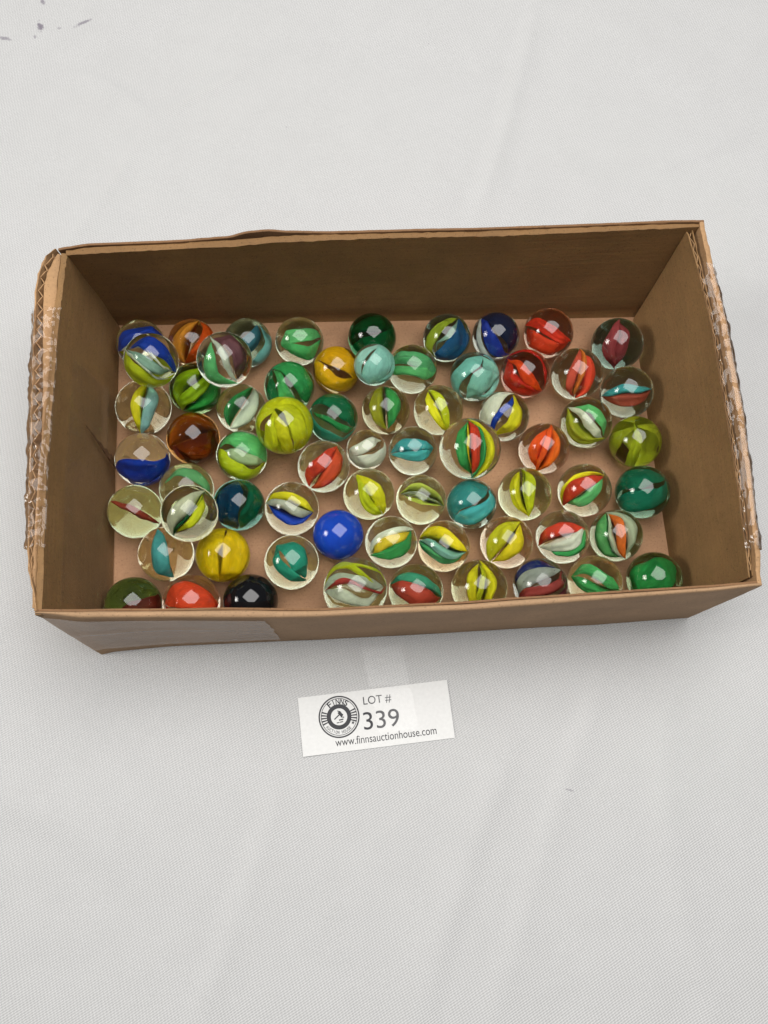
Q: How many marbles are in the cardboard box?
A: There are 66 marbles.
